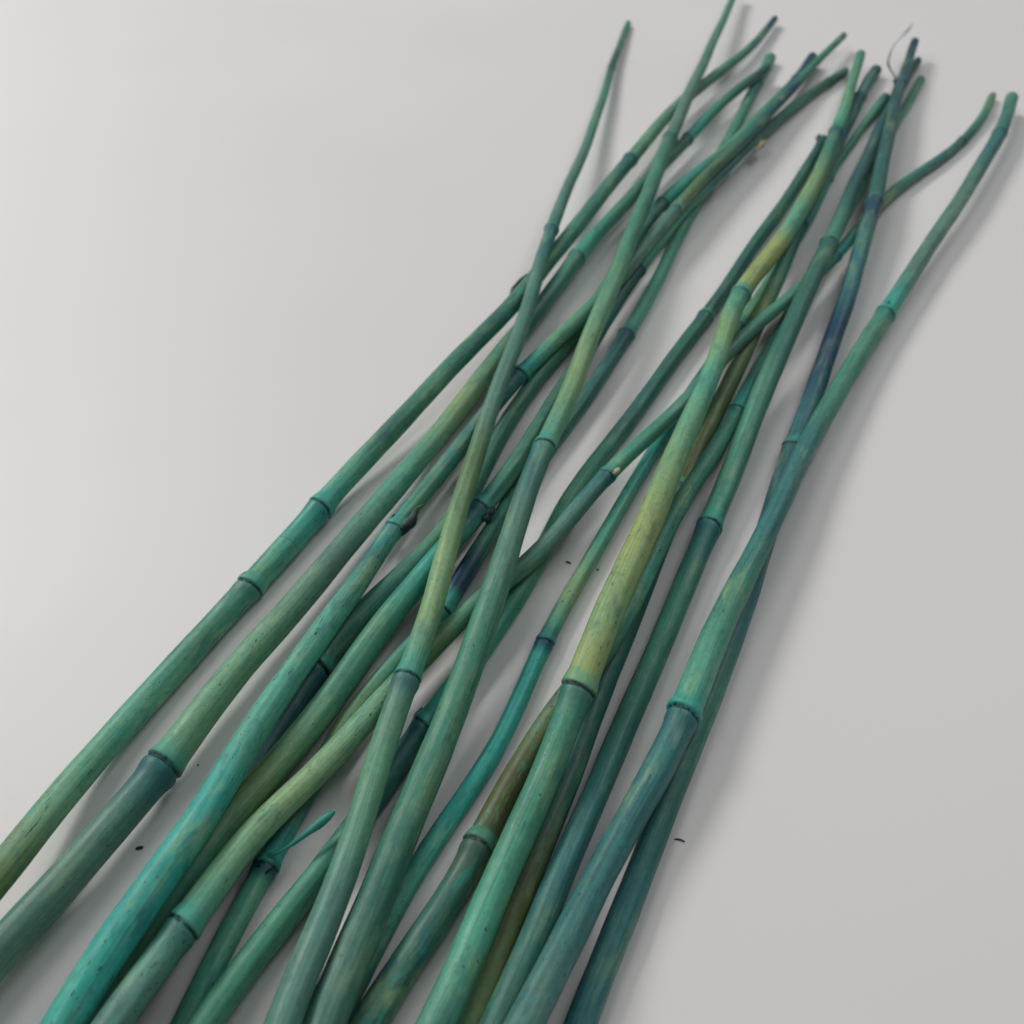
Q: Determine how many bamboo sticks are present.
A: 17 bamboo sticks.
